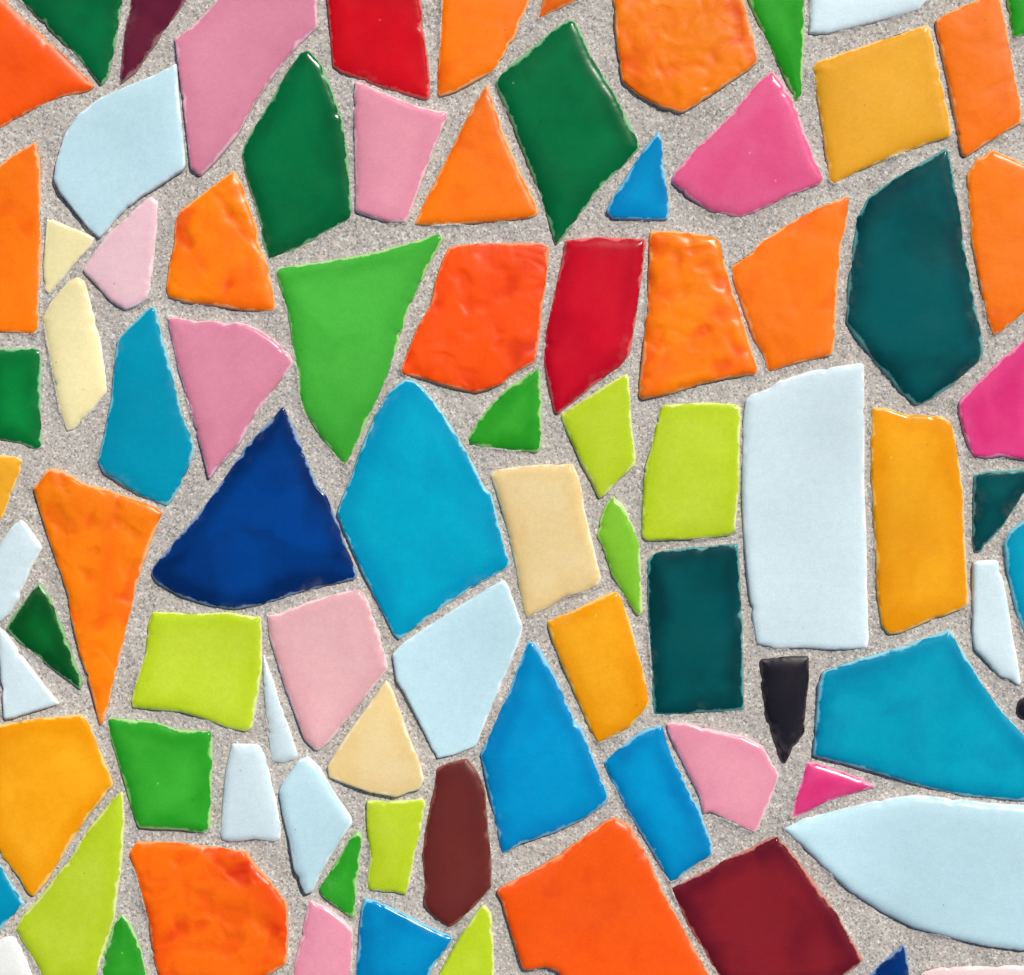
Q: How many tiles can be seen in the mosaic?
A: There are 87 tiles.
